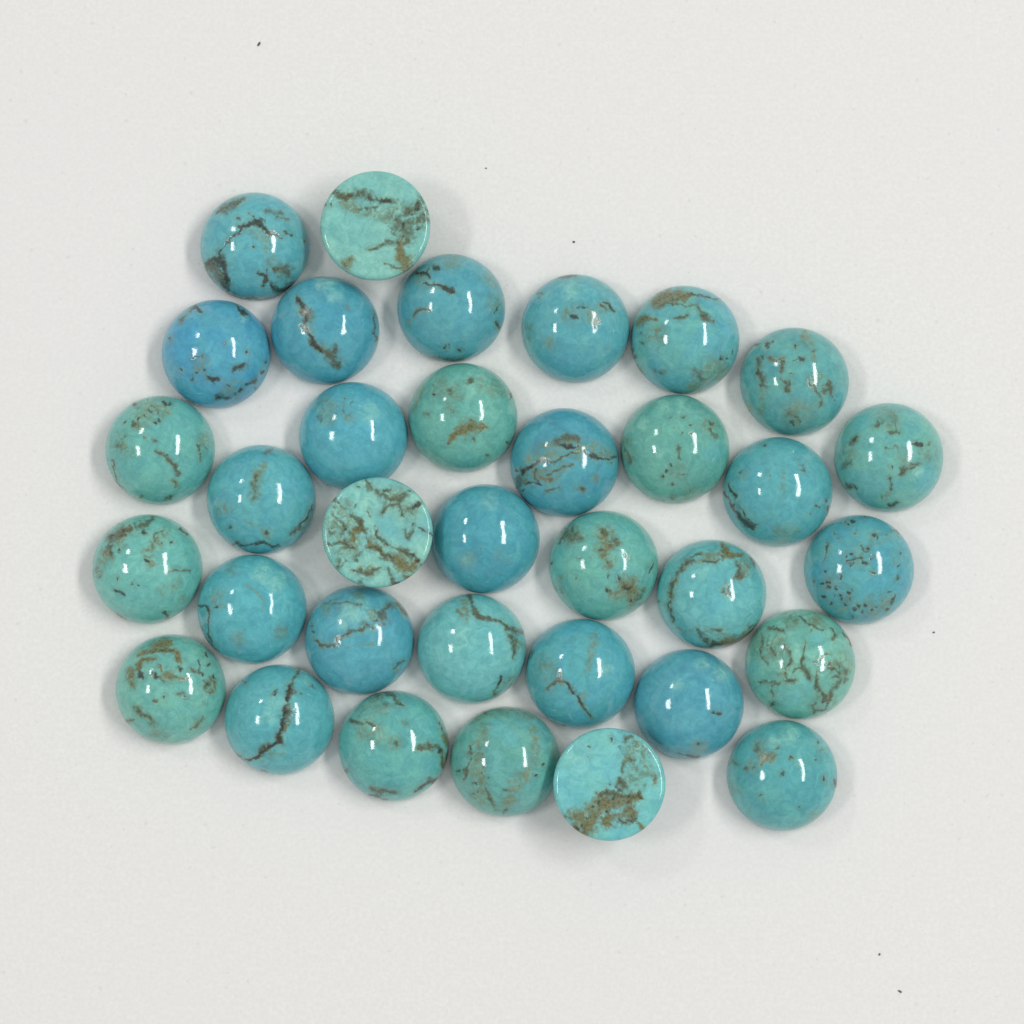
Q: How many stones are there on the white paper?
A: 34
